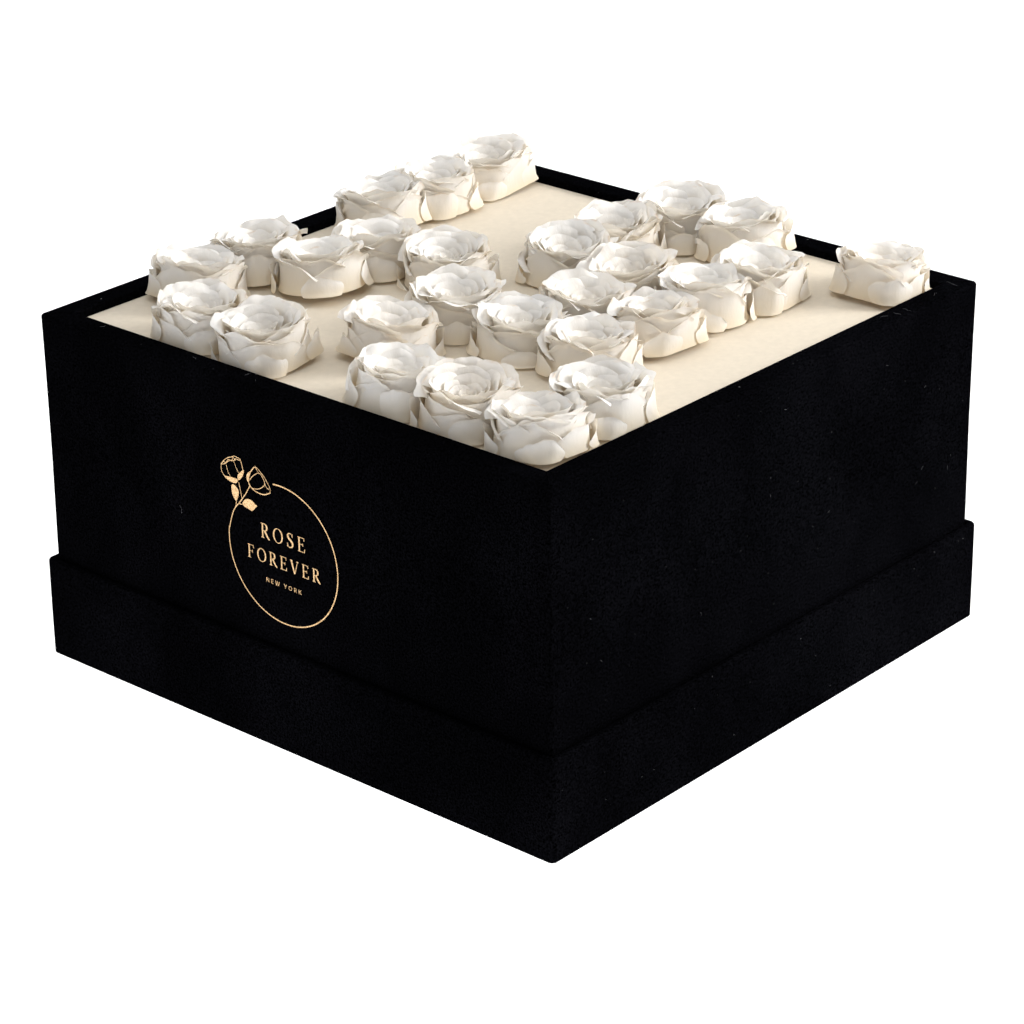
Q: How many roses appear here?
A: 28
